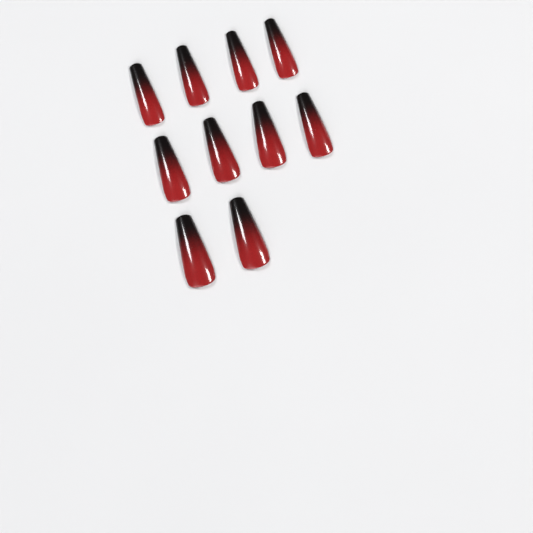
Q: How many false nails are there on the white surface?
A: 10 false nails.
